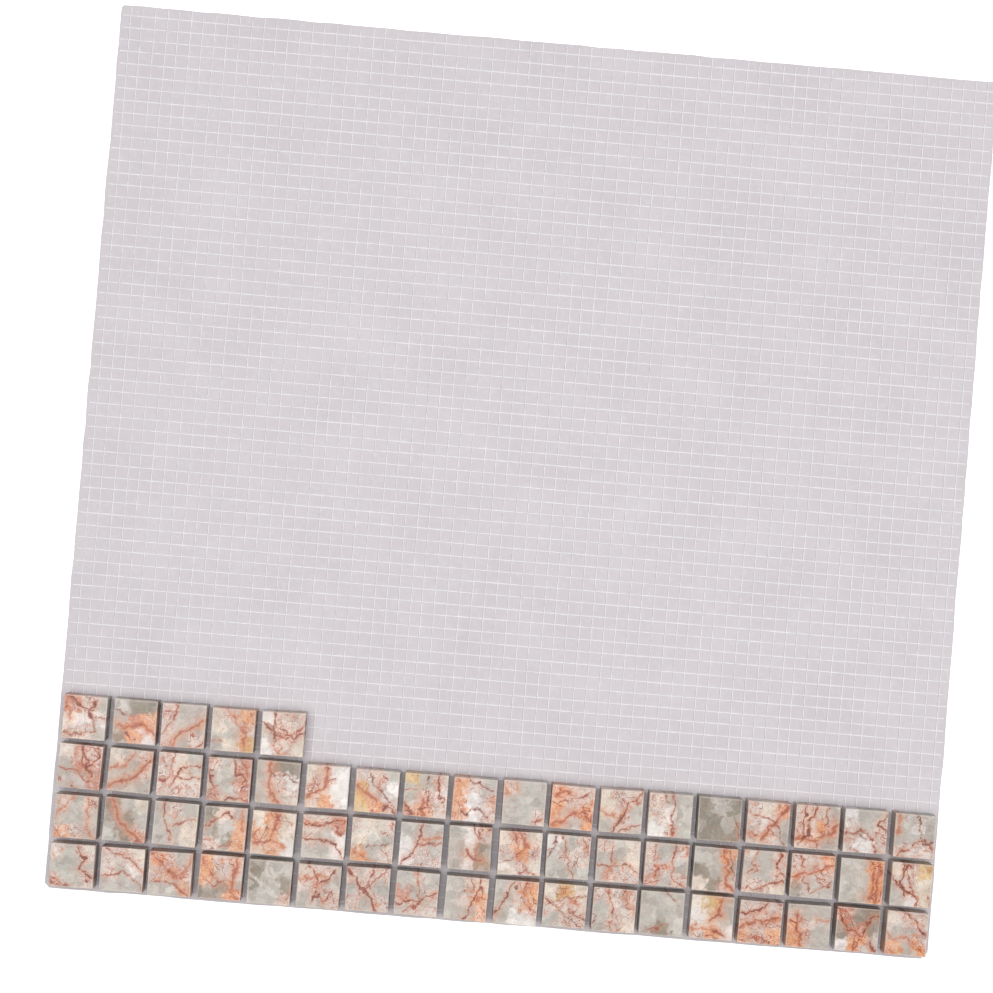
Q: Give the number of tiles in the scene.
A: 59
